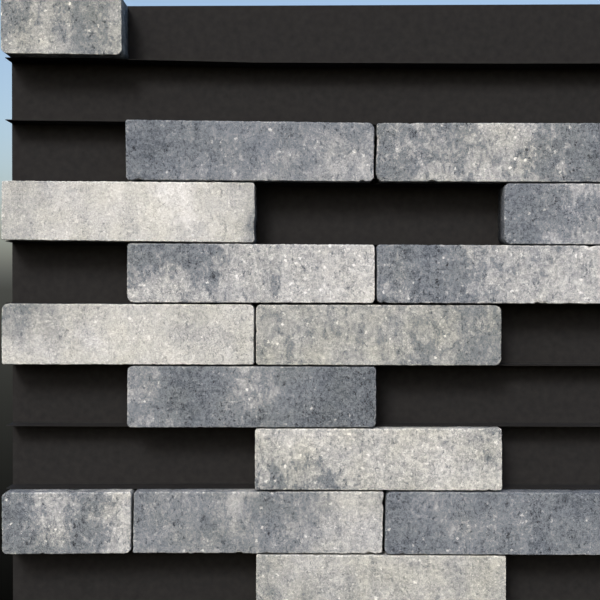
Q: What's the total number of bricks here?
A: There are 15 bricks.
